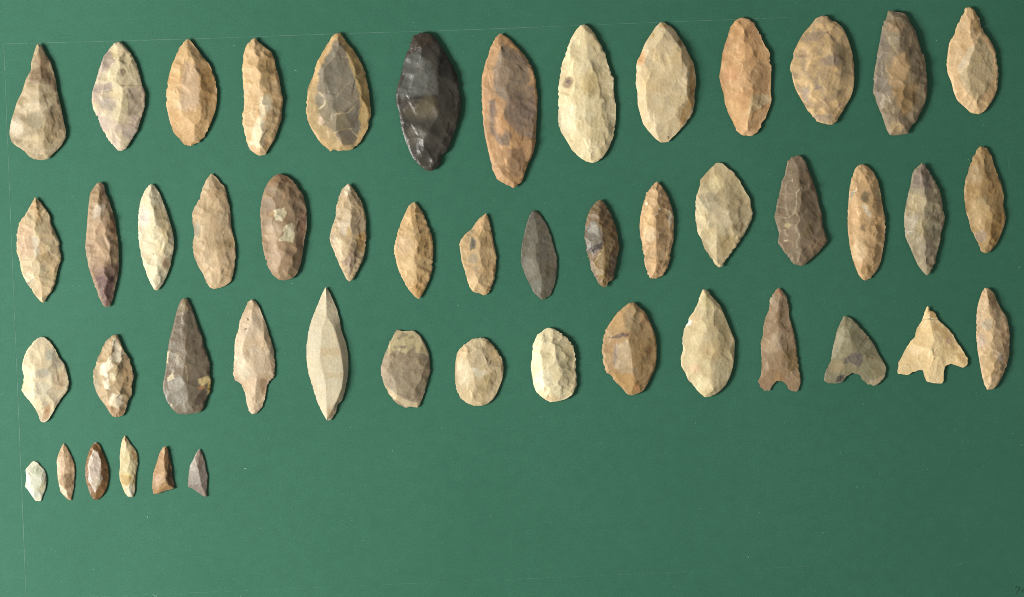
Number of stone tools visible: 49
